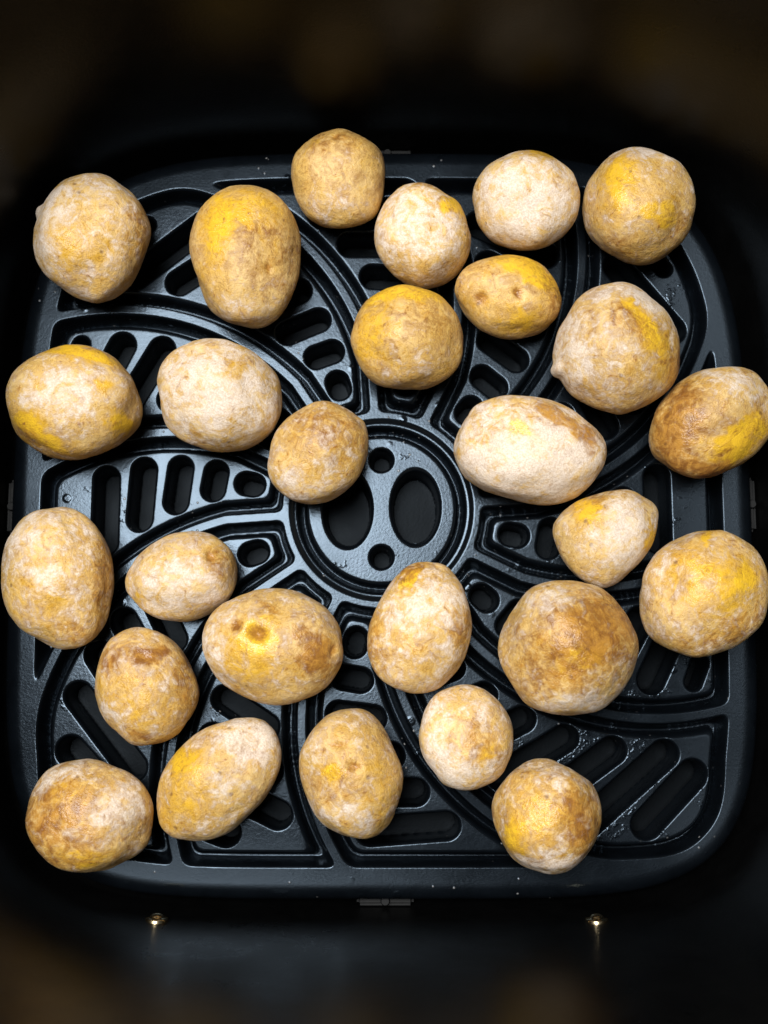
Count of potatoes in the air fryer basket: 27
